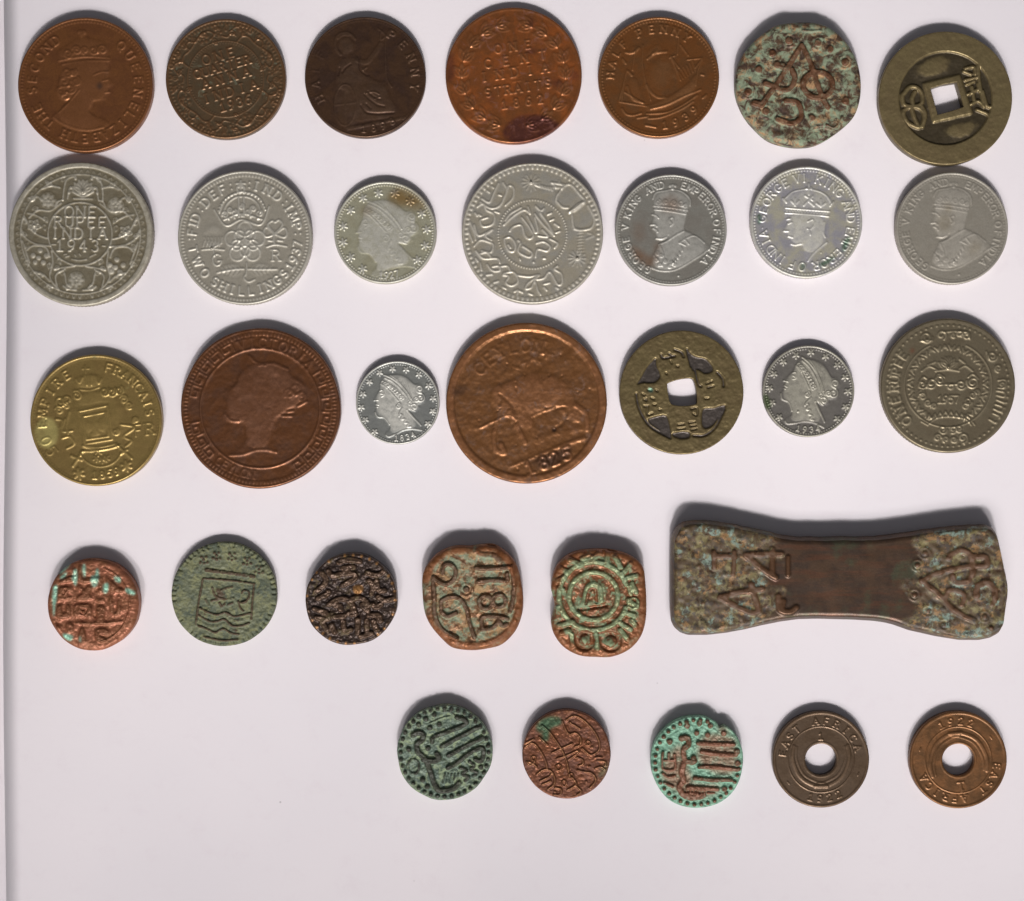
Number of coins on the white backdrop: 31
